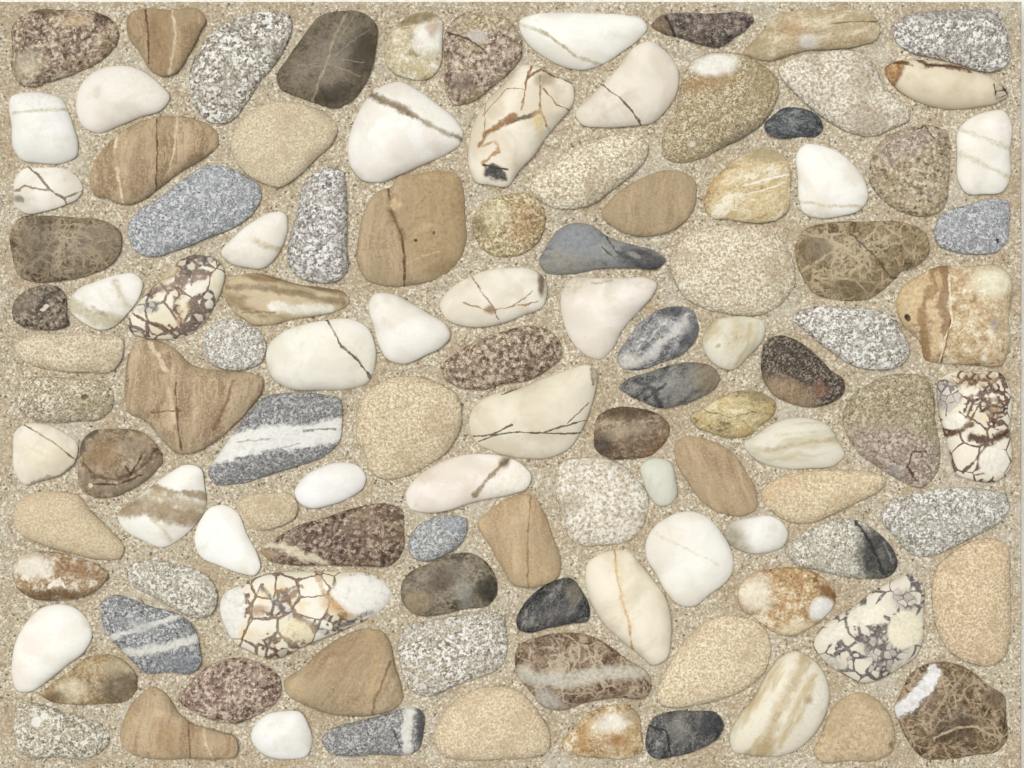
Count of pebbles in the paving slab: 111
